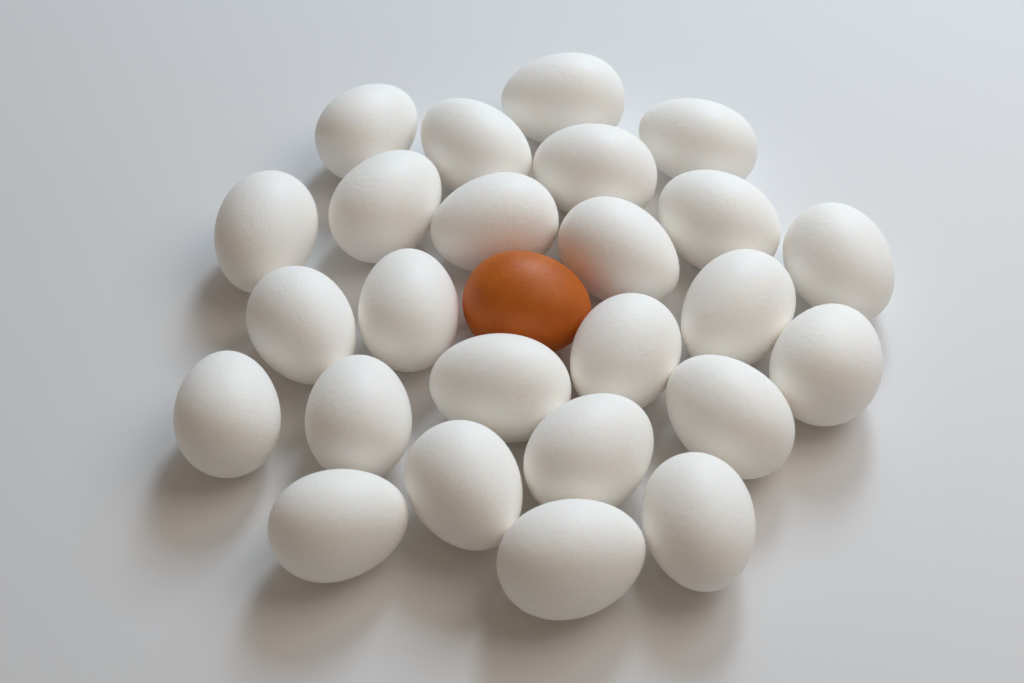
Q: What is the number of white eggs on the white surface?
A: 25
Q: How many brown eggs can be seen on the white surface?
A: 1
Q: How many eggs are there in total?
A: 26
